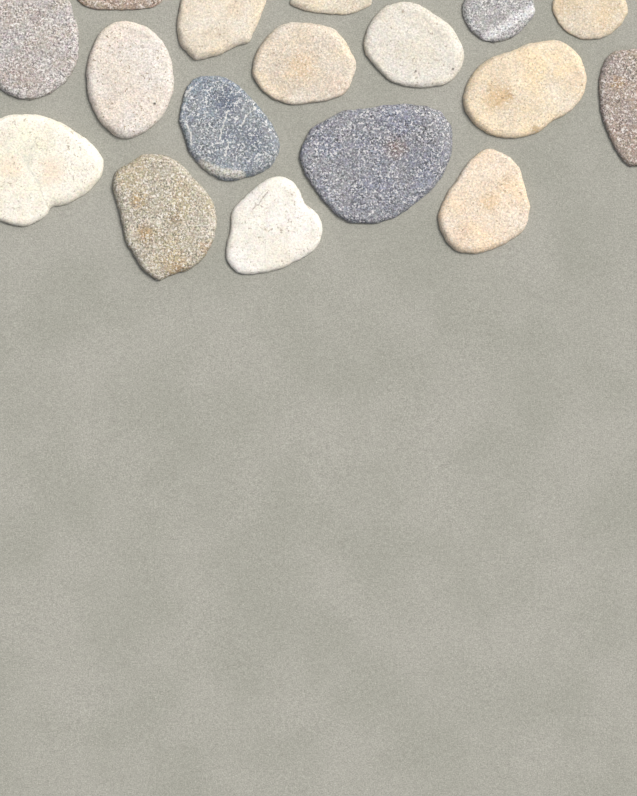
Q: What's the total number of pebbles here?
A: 17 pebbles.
